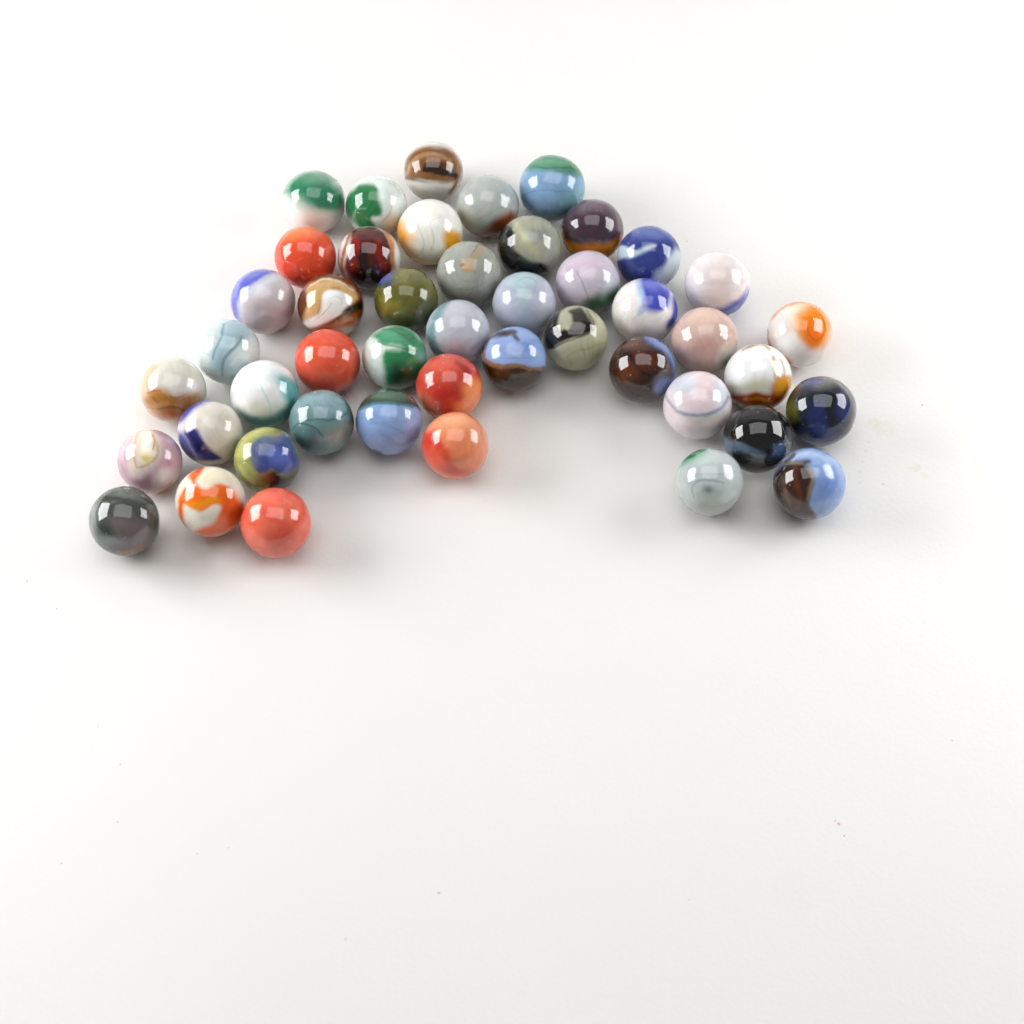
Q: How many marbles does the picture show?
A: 46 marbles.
